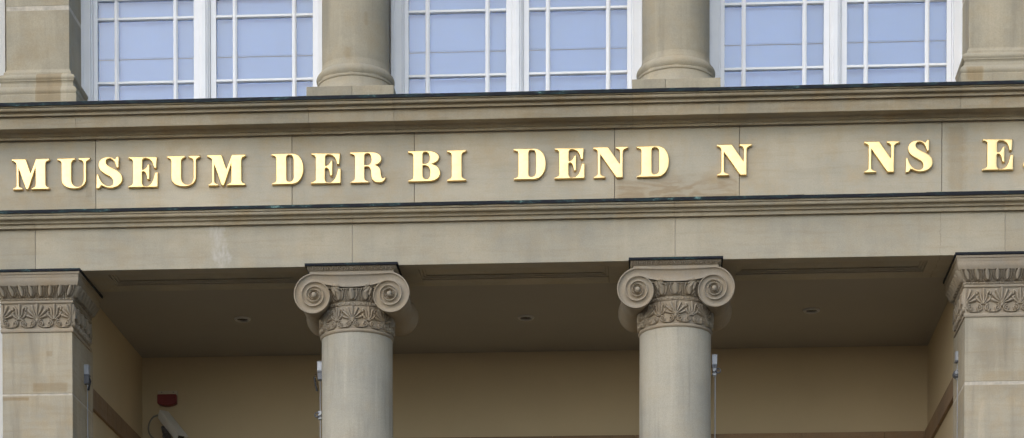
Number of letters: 19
